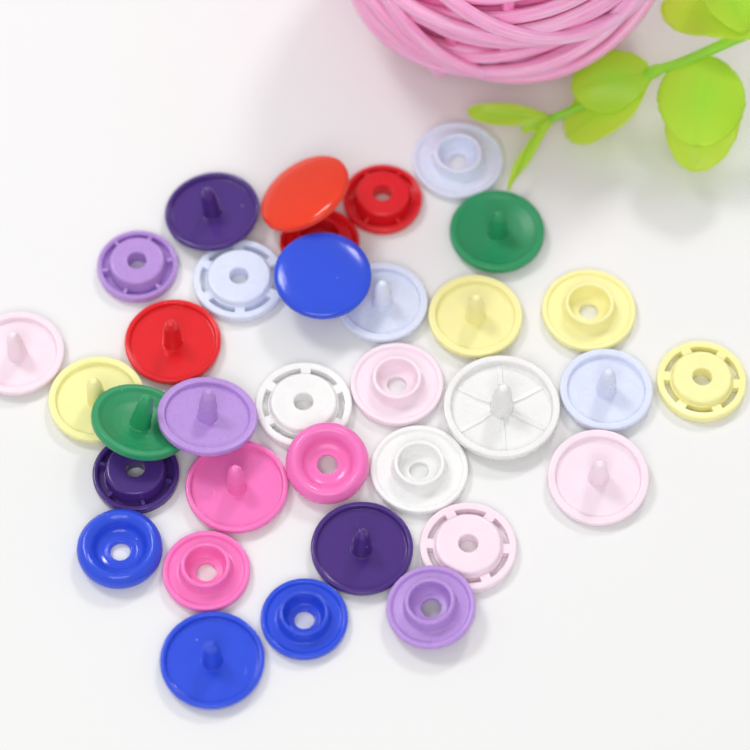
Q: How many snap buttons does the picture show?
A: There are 34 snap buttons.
